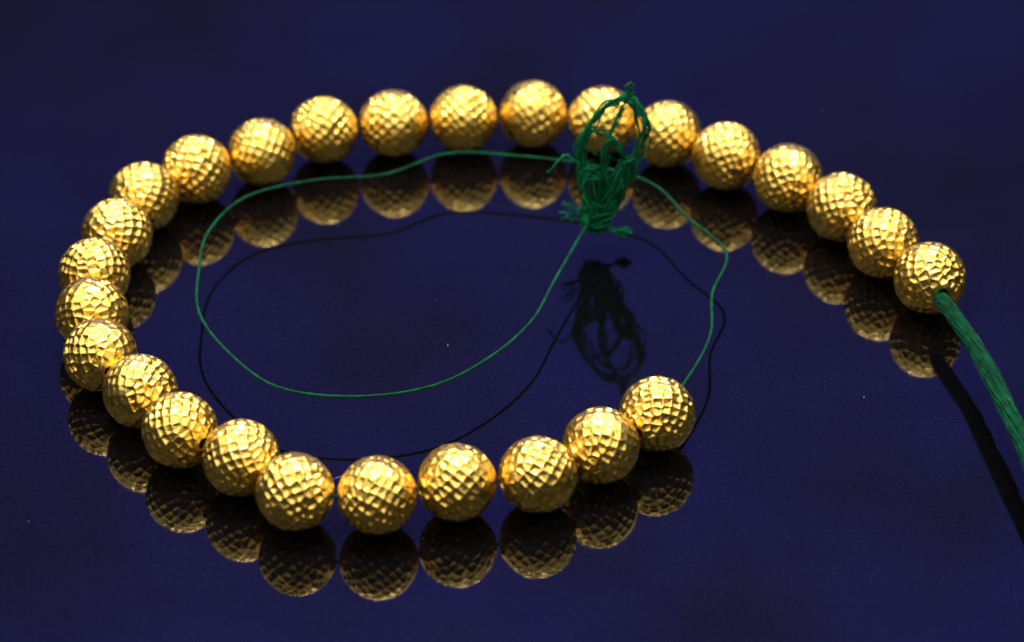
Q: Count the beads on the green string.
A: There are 27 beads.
